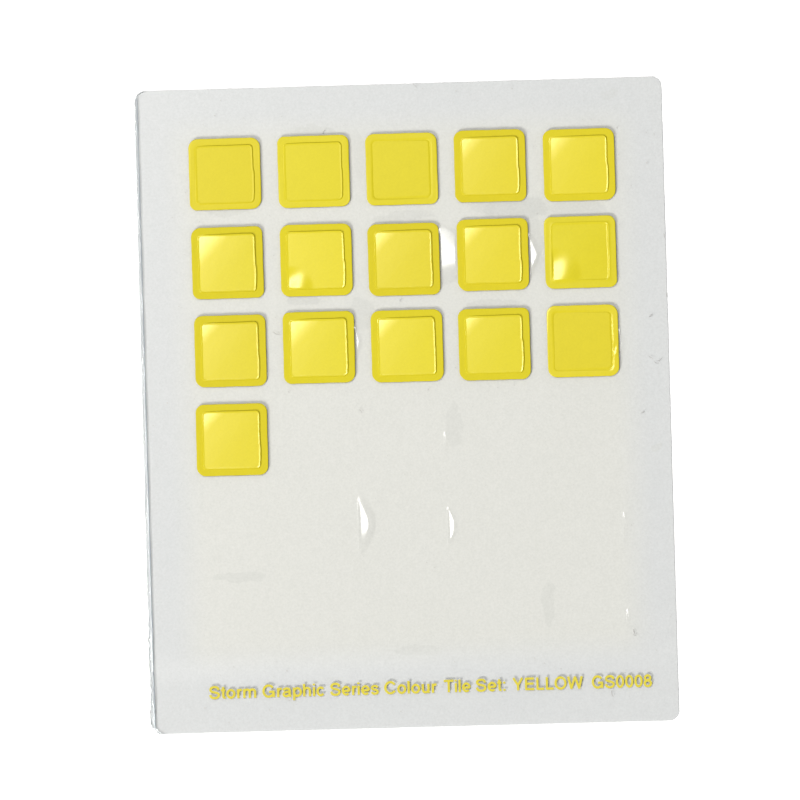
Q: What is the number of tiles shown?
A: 16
